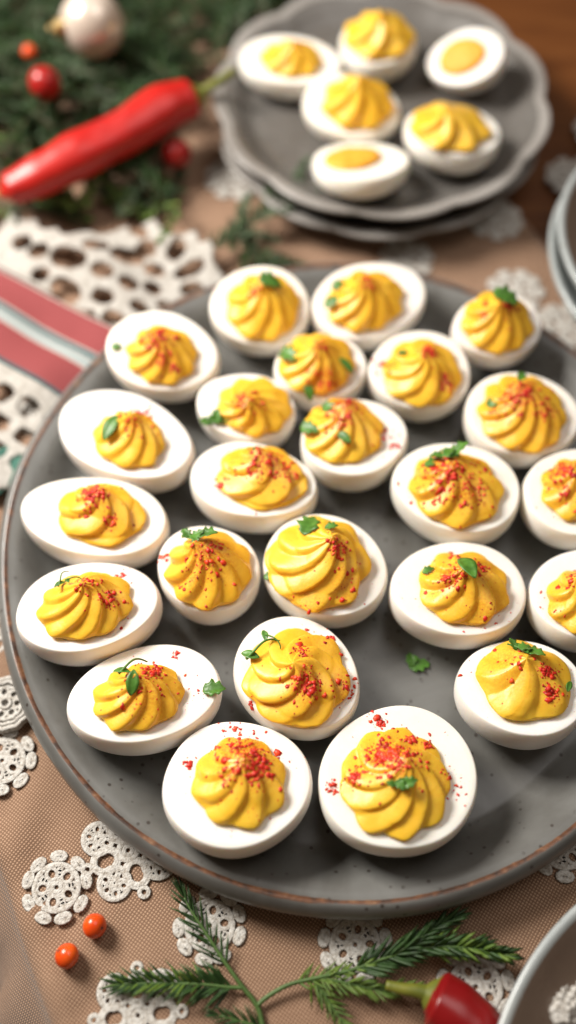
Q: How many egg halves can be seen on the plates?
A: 30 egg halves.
